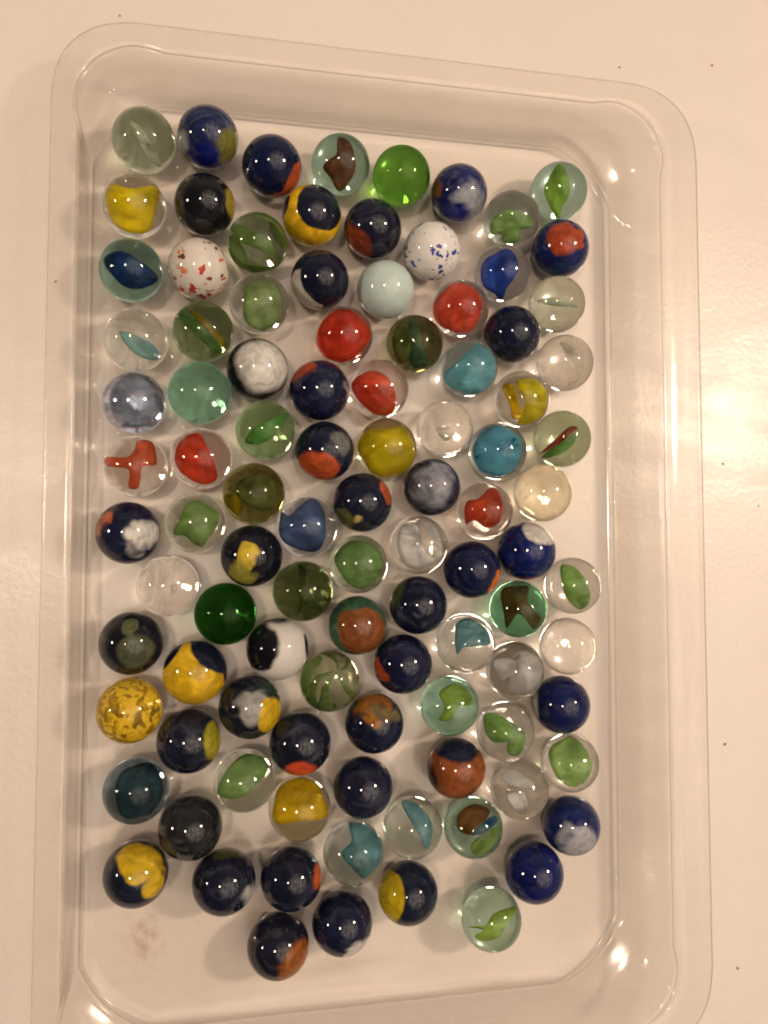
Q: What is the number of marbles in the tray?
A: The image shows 100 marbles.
